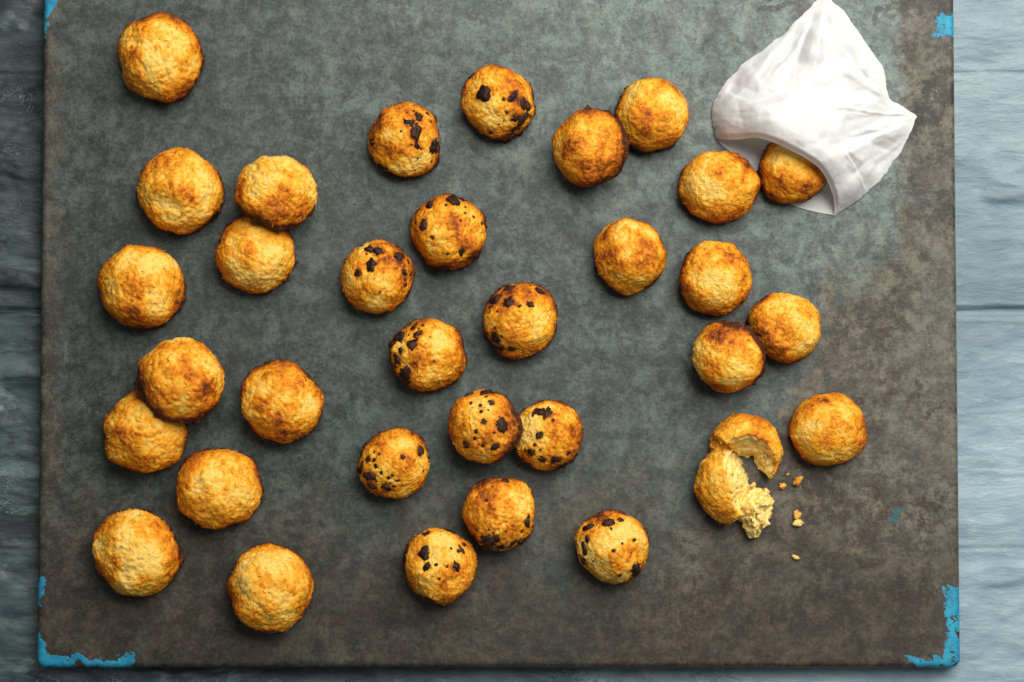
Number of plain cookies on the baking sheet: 21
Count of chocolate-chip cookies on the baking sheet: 12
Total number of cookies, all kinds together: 33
